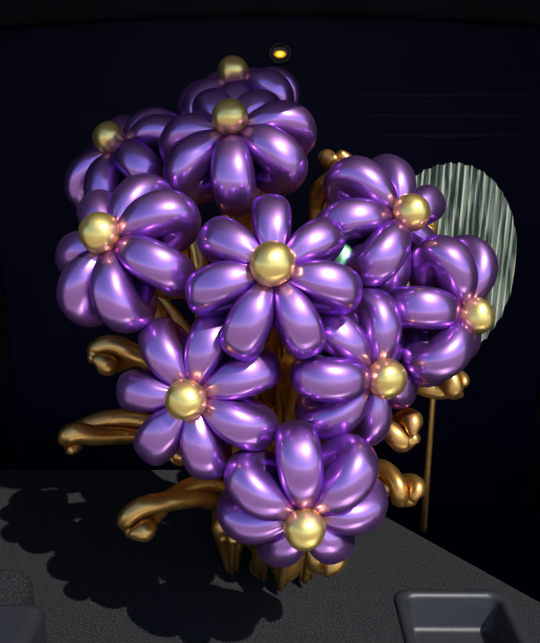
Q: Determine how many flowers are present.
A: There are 10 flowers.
